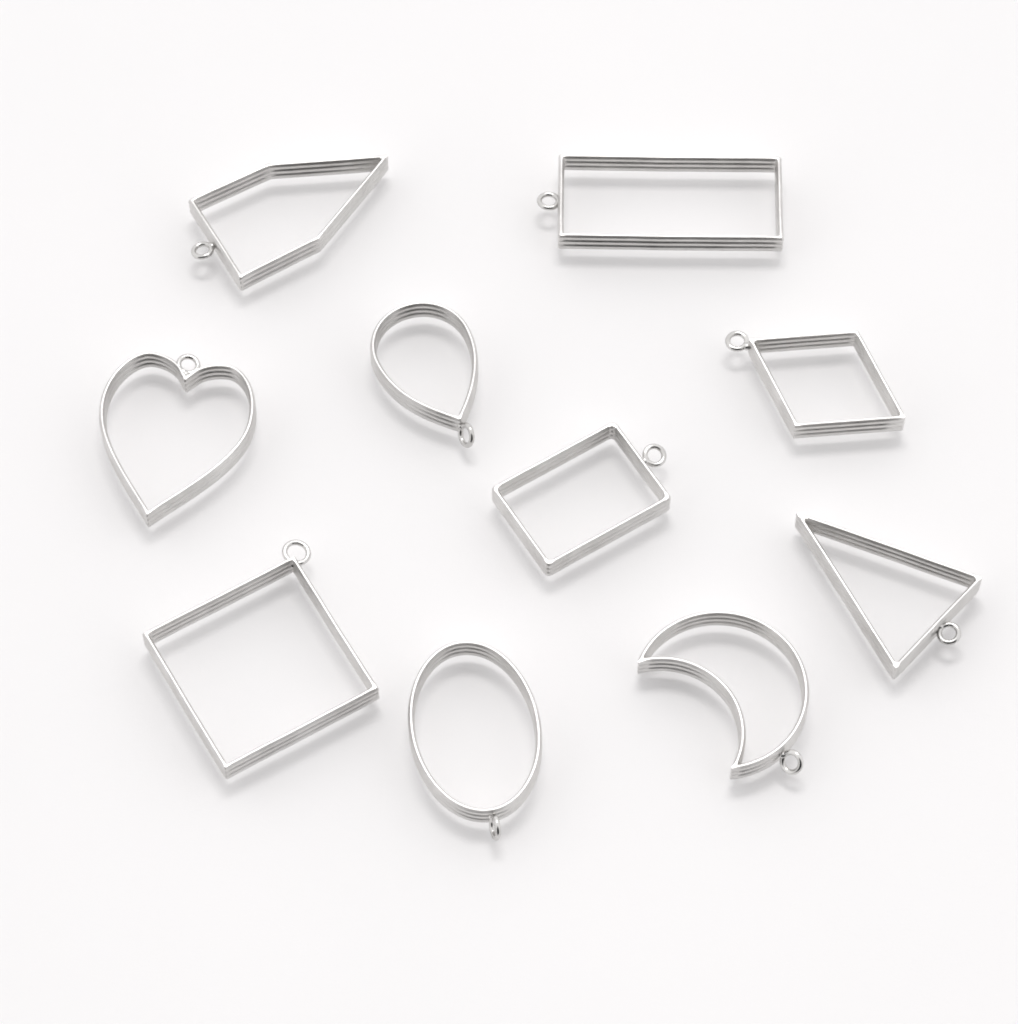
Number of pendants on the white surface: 10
